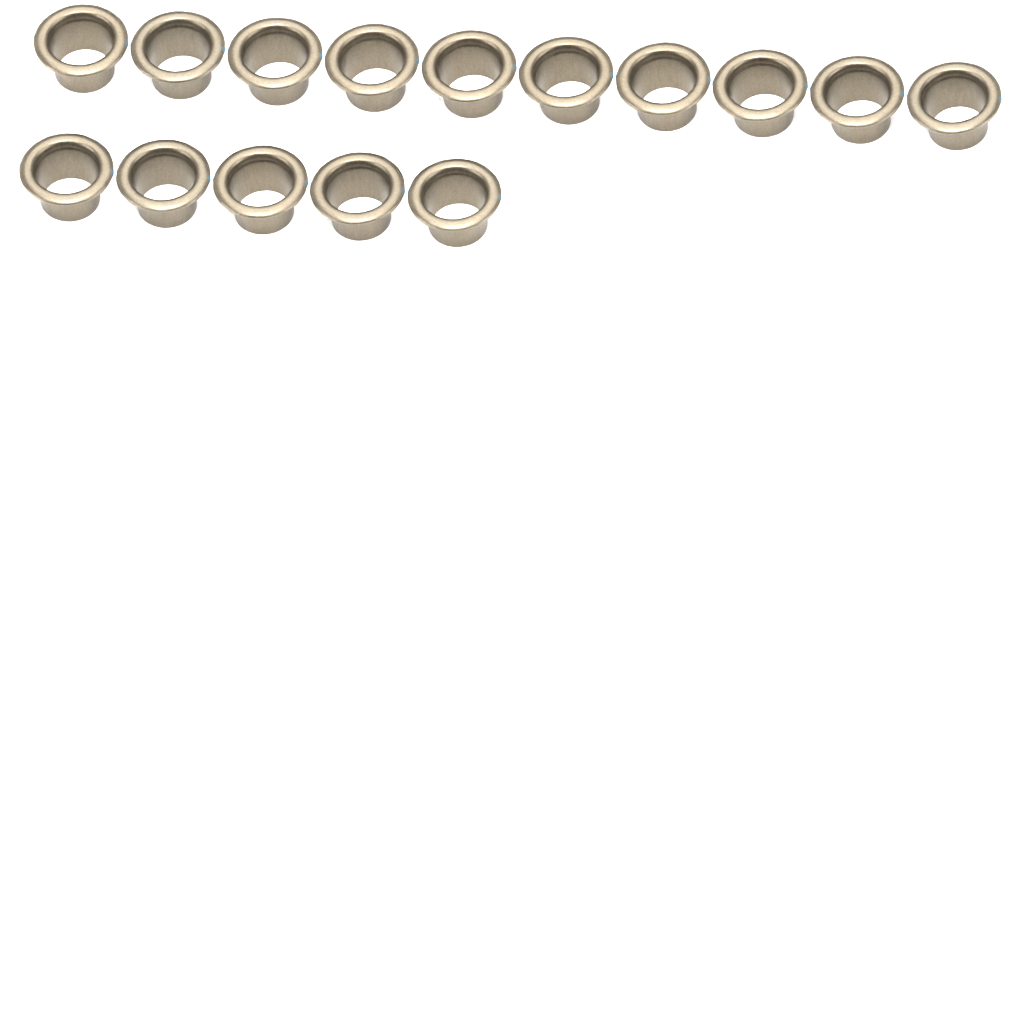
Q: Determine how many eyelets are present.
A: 15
